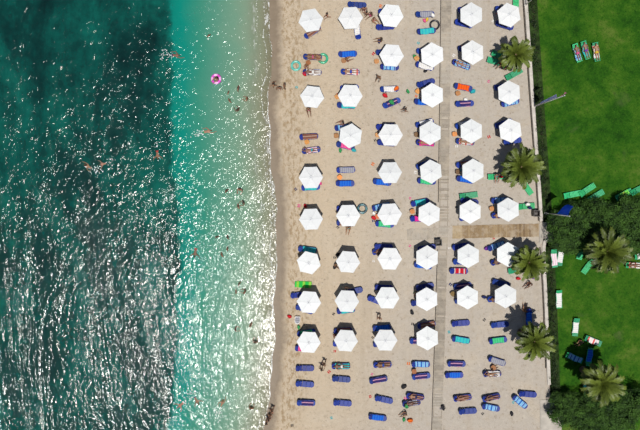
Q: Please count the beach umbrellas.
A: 43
